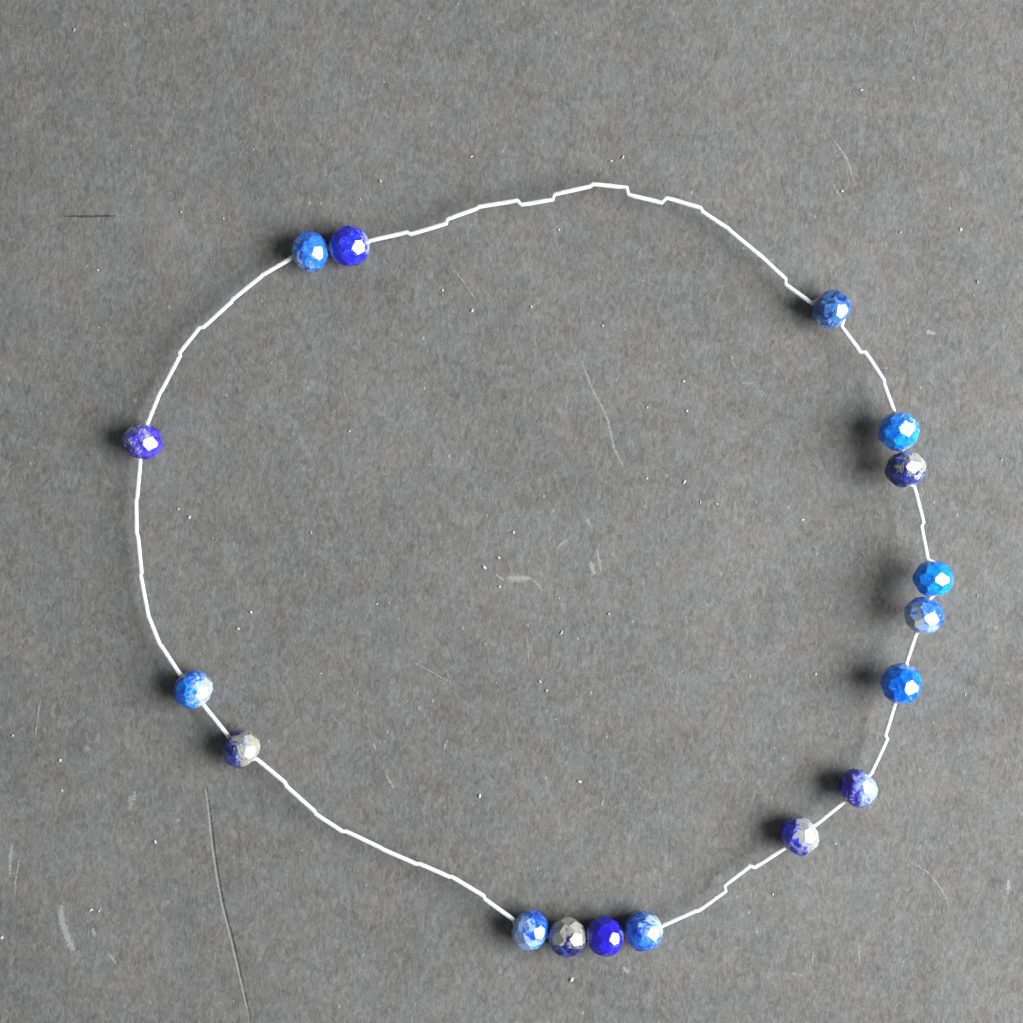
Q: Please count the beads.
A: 17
